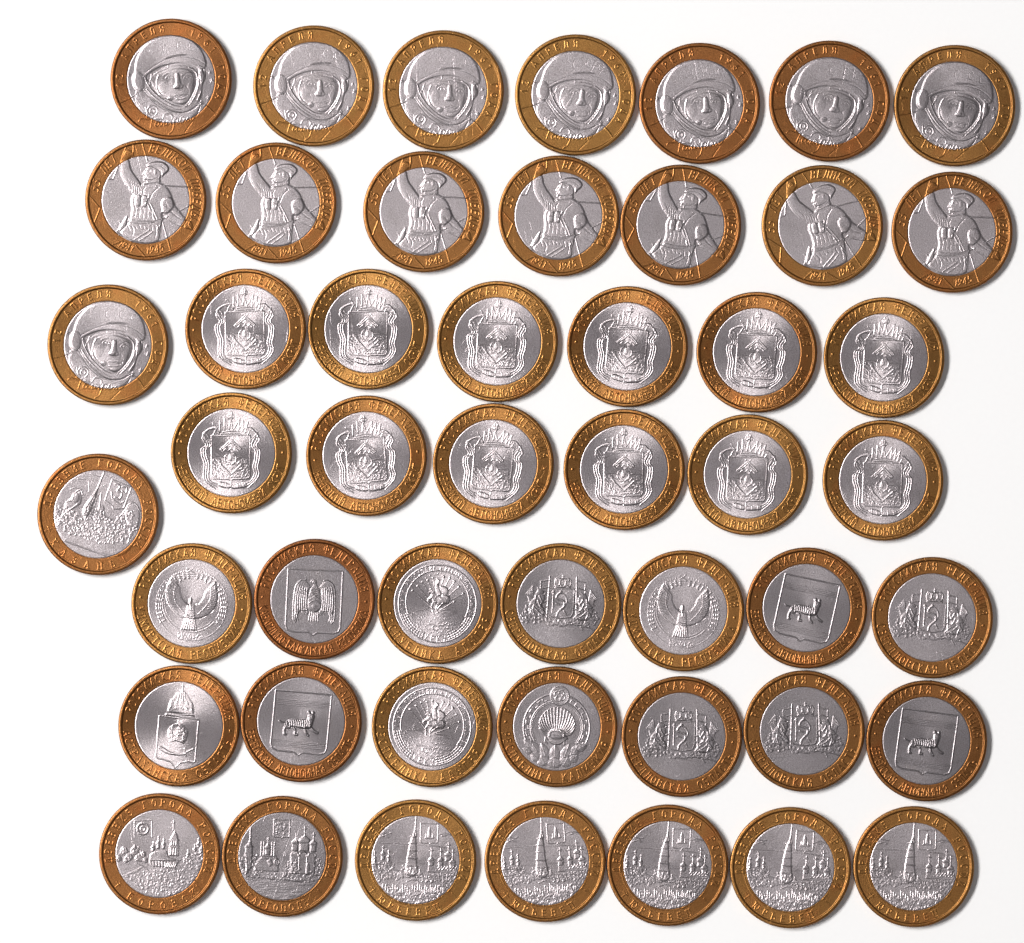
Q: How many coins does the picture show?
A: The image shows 49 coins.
